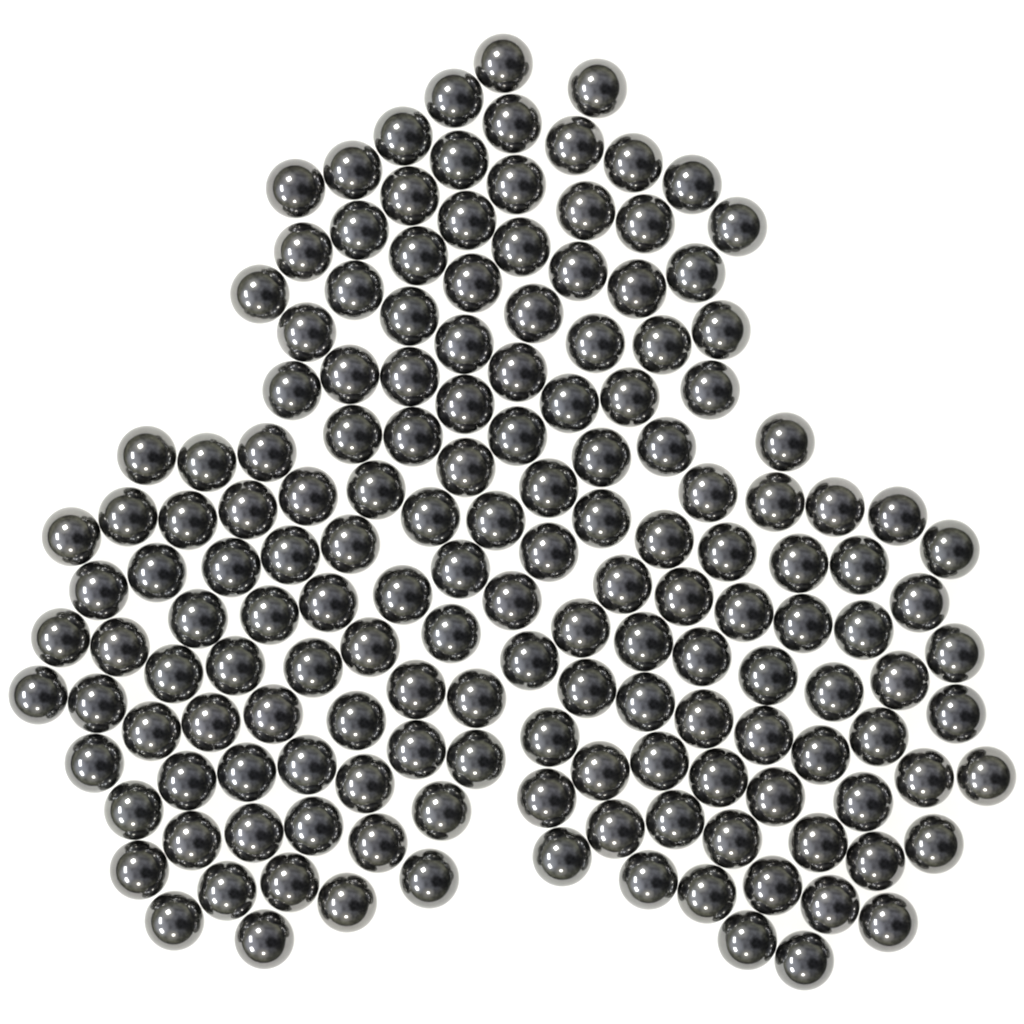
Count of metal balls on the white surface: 162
